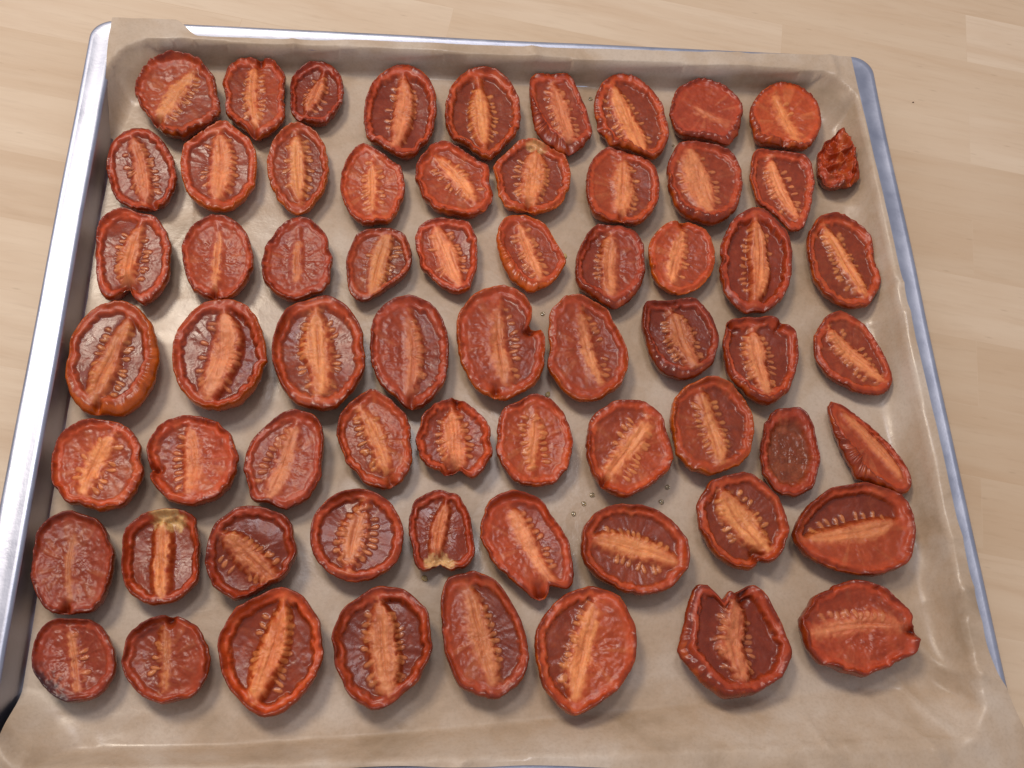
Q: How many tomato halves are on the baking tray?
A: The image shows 65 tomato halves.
